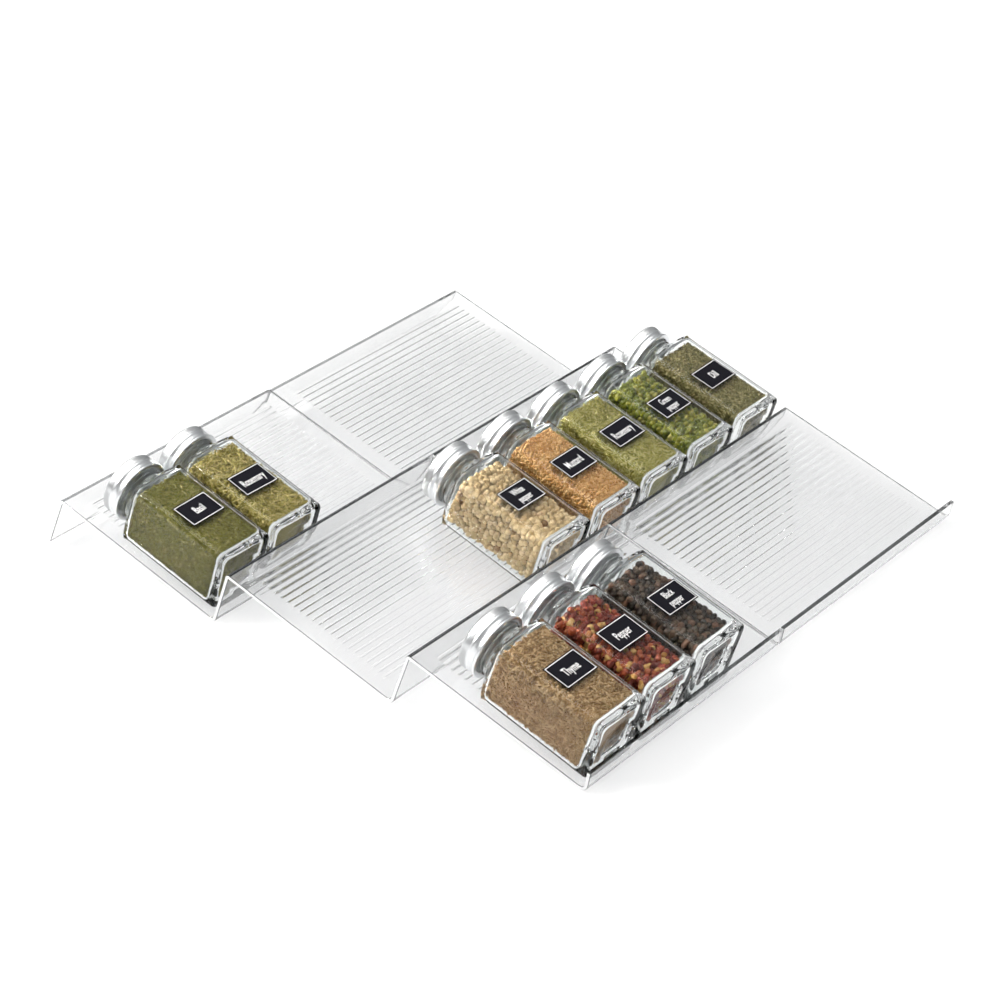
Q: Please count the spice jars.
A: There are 10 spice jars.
